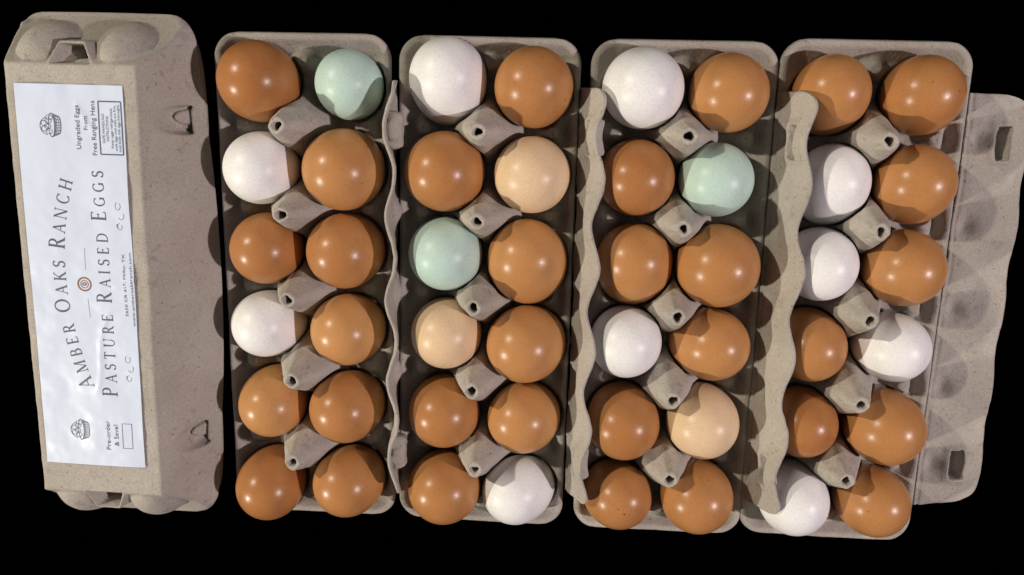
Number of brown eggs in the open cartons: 32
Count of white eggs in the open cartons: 10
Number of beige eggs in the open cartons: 3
